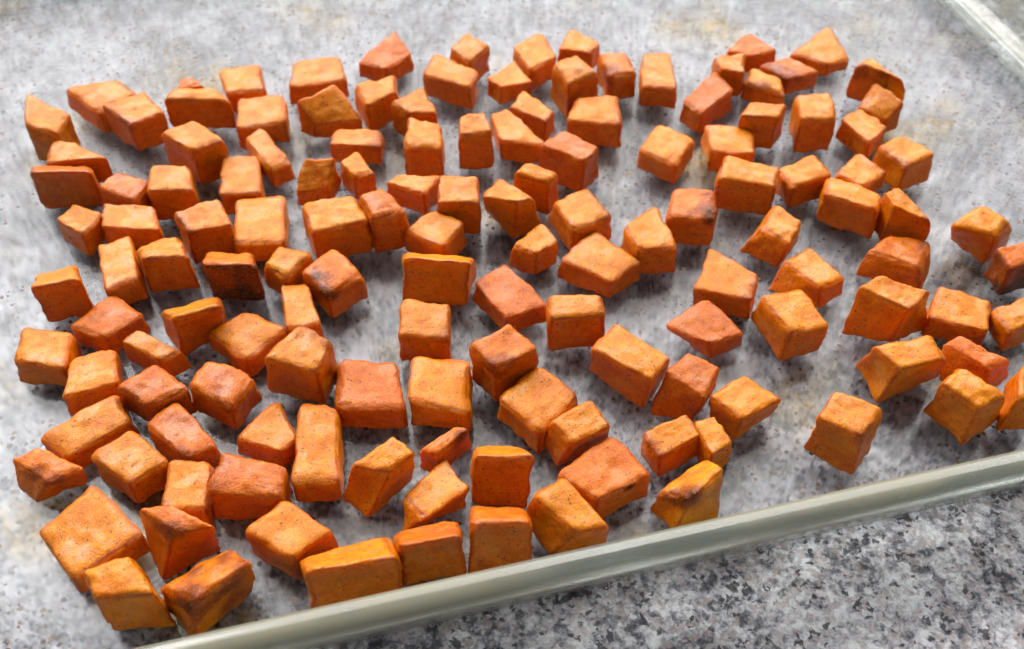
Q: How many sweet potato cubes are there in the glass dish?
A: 140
